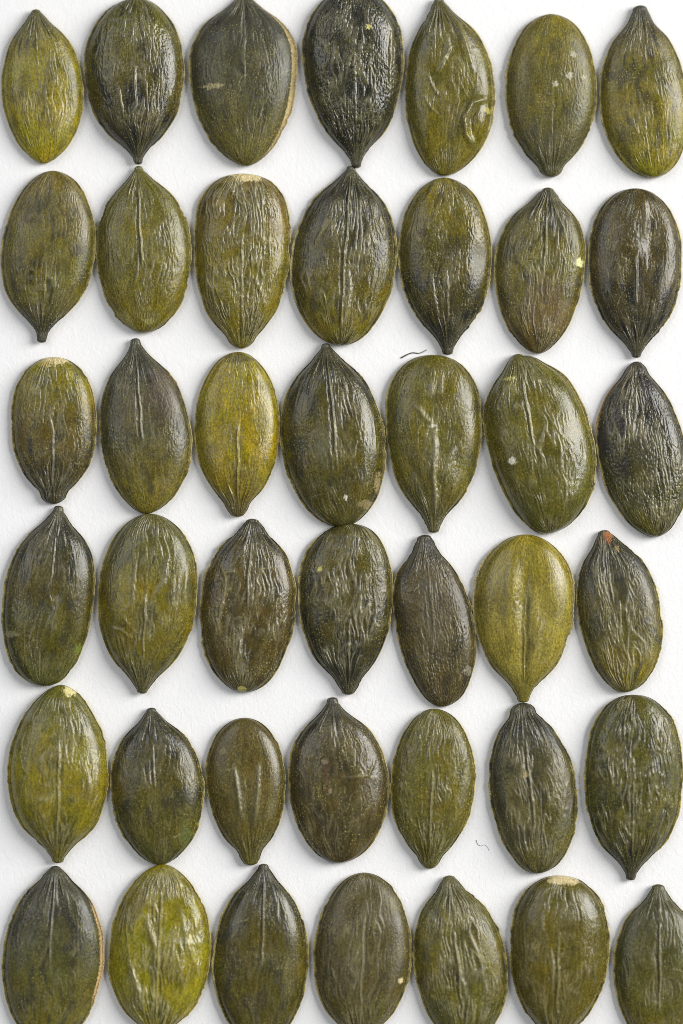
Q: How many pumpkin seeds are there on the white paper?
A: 42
